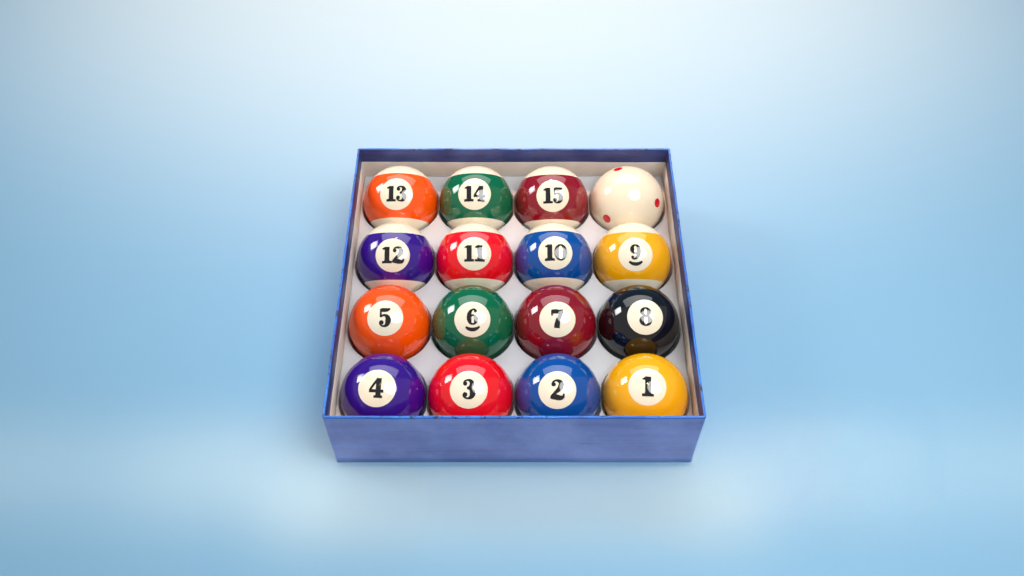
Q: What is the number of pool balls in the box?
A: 16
